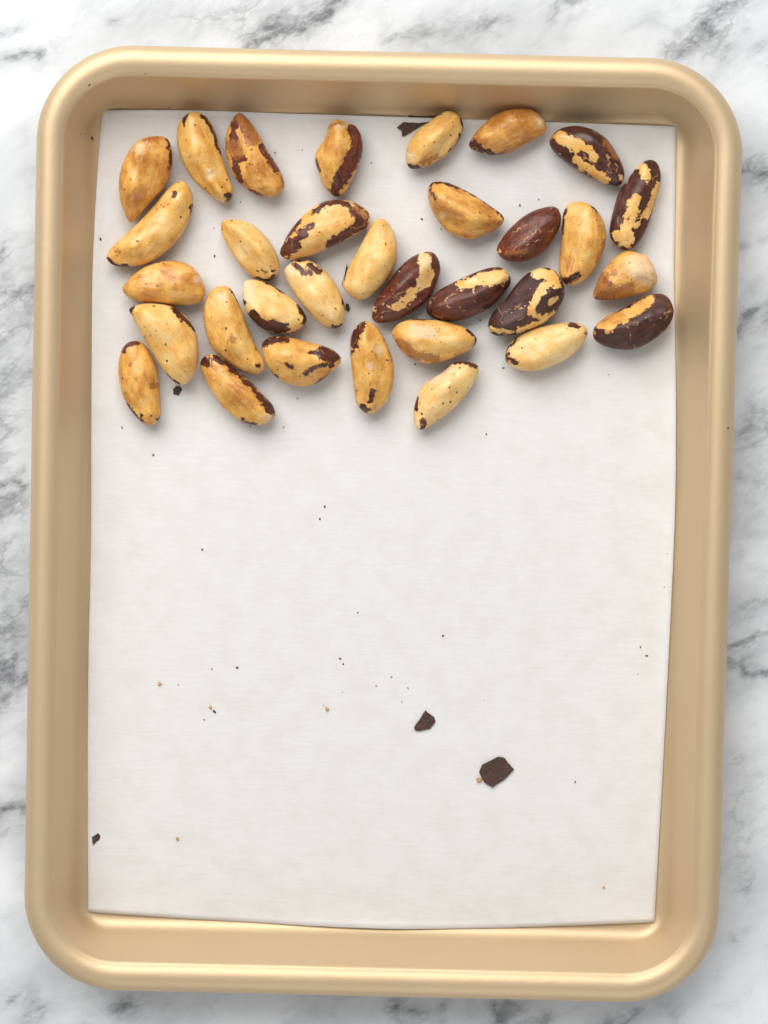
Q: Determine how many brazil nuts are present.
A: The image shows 32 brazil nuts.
